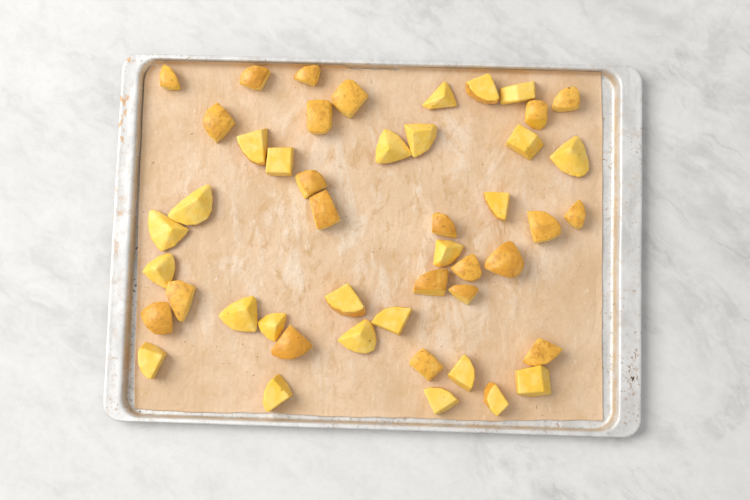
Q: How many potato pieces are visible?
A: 47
